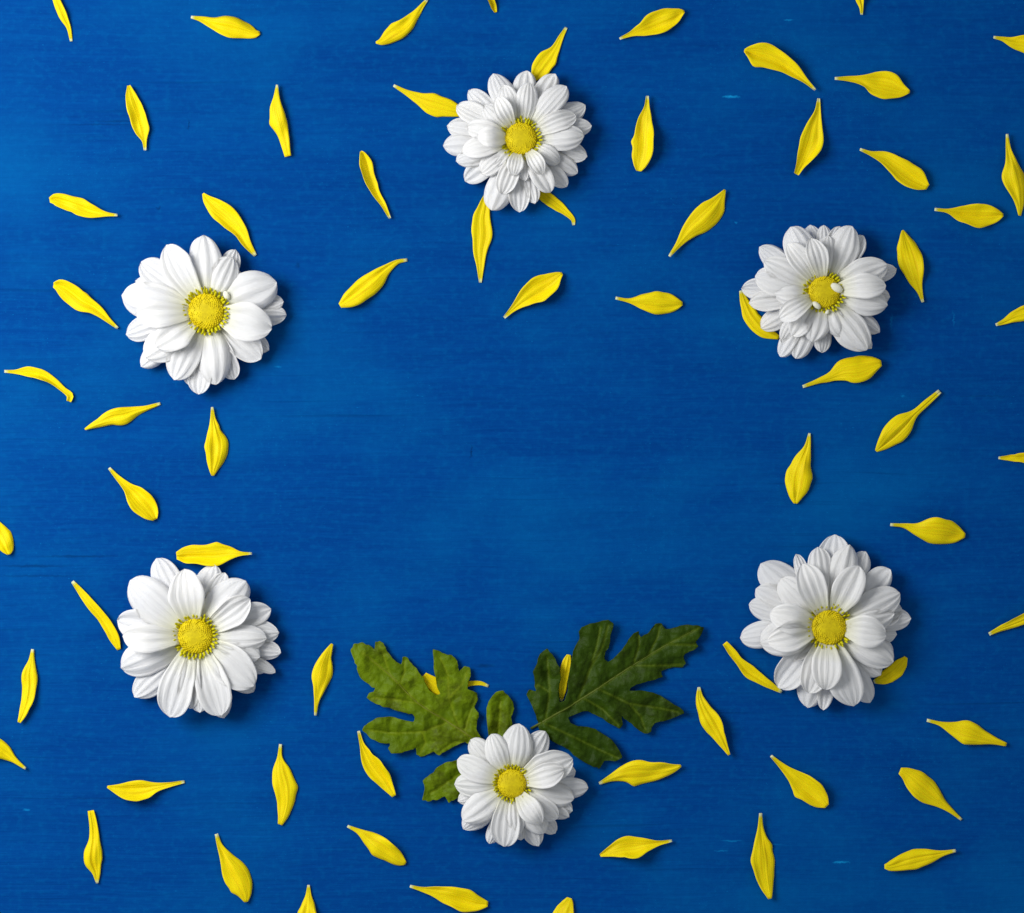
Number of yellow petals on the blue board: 68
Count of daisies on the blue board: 6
